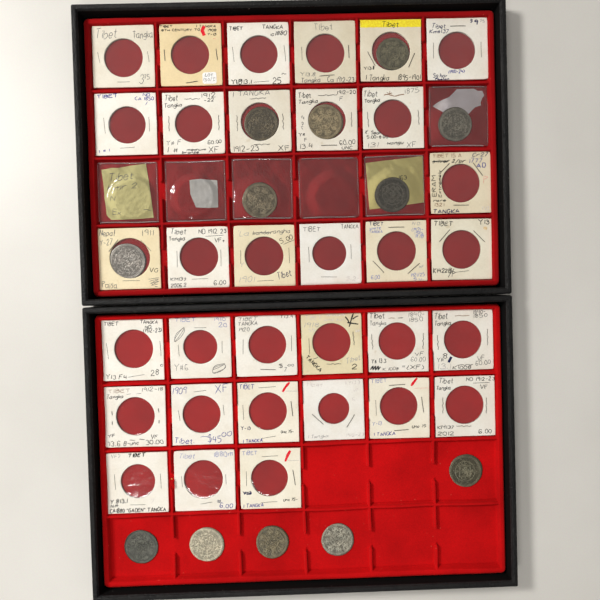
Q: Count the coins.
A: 12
